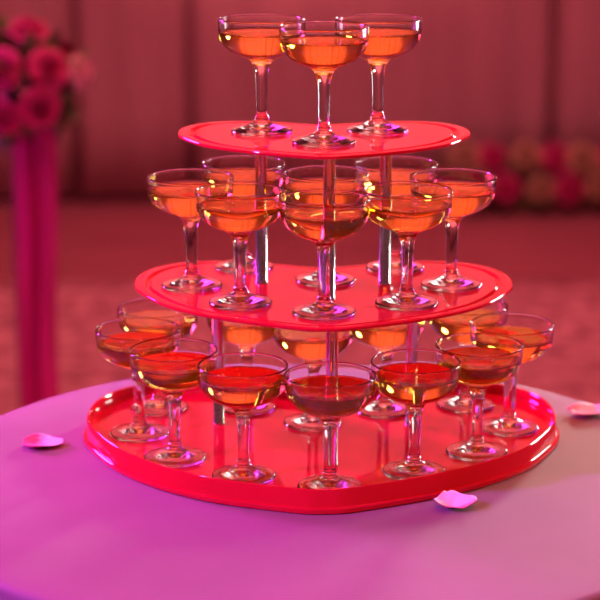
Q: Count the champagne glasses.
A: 23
